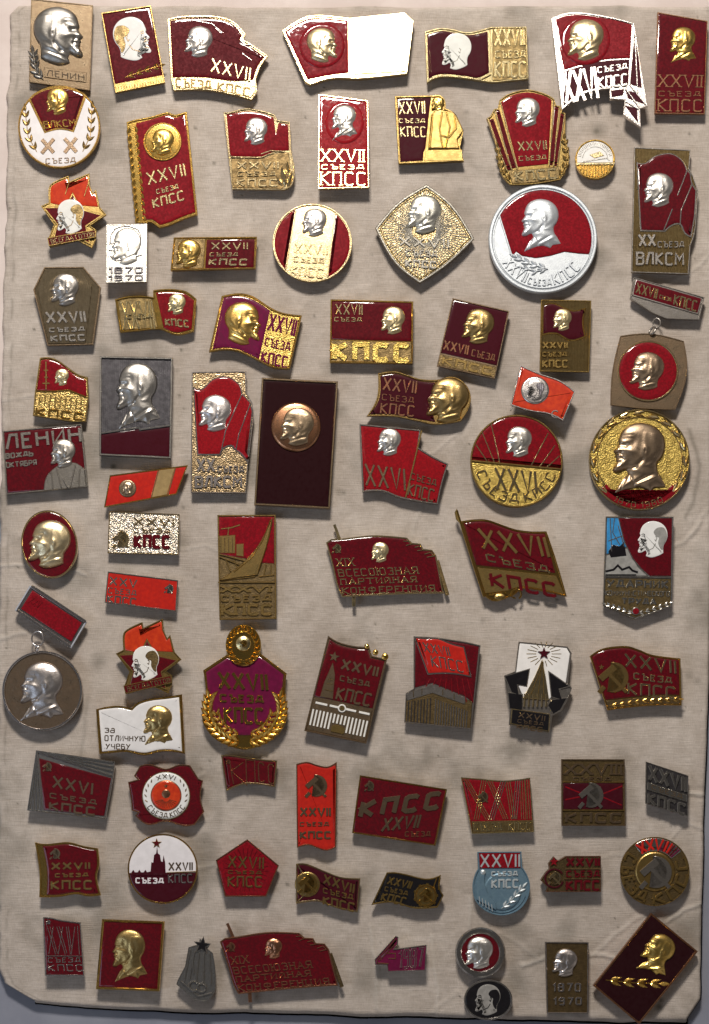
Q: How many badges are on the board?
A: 79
